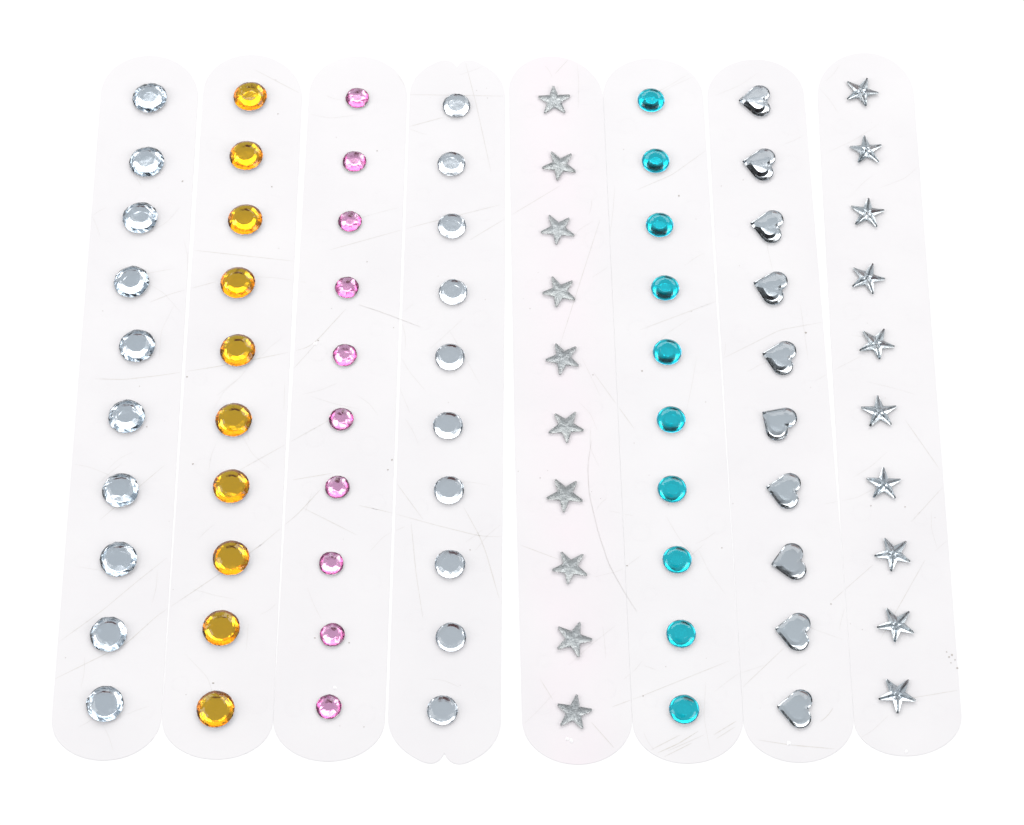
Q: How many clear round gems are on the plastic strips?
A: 20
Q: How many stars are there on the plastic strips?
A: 20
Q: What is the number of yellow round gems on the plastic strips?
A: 10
